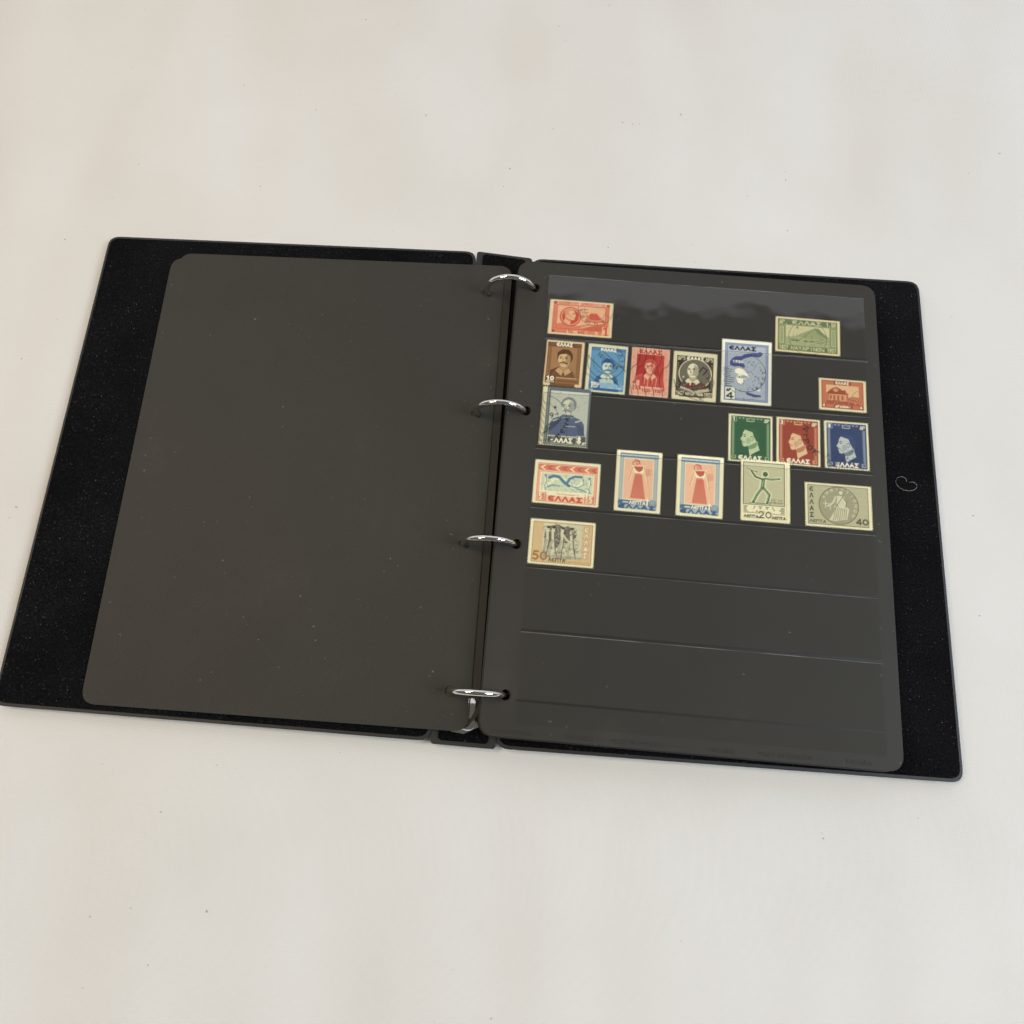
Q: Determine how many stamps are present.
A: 18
